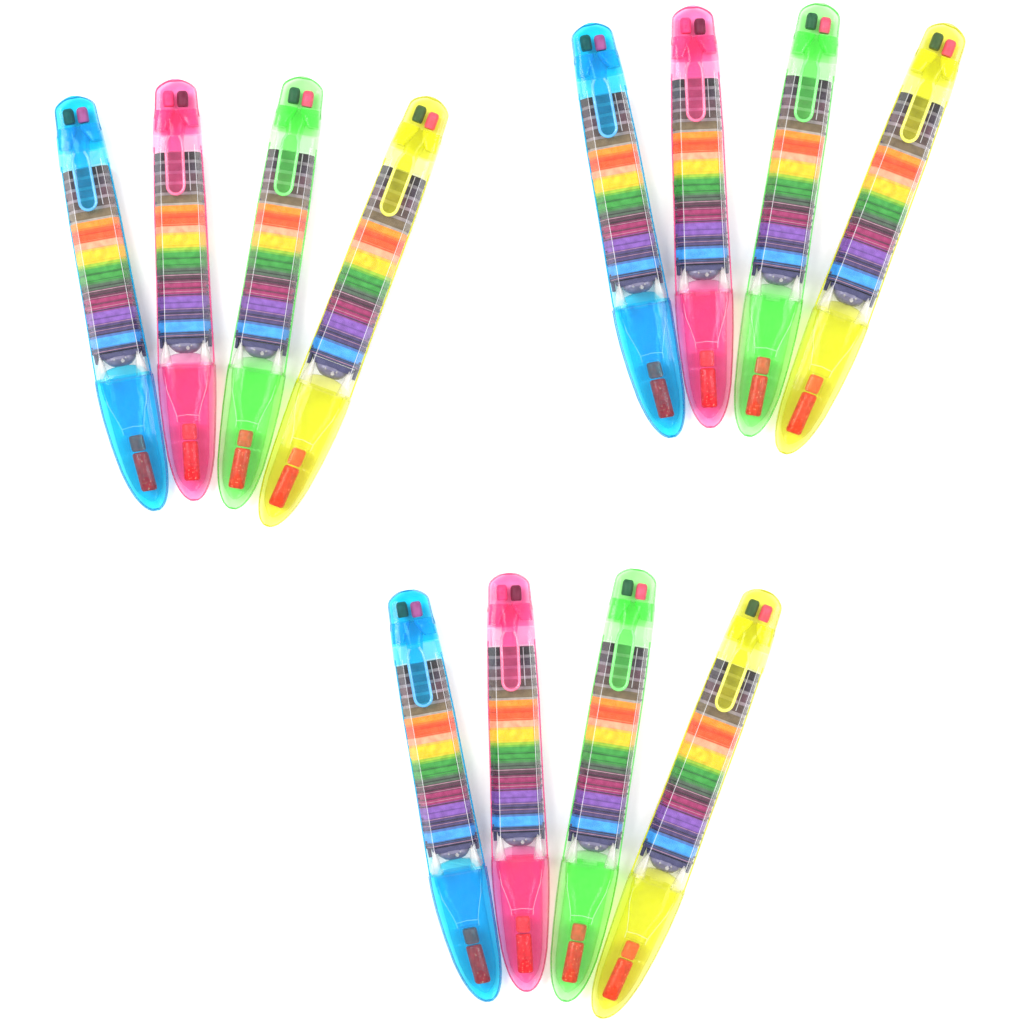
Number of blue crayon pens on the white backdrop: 3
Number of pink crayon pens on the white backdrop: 3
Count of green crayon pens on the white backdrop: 3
